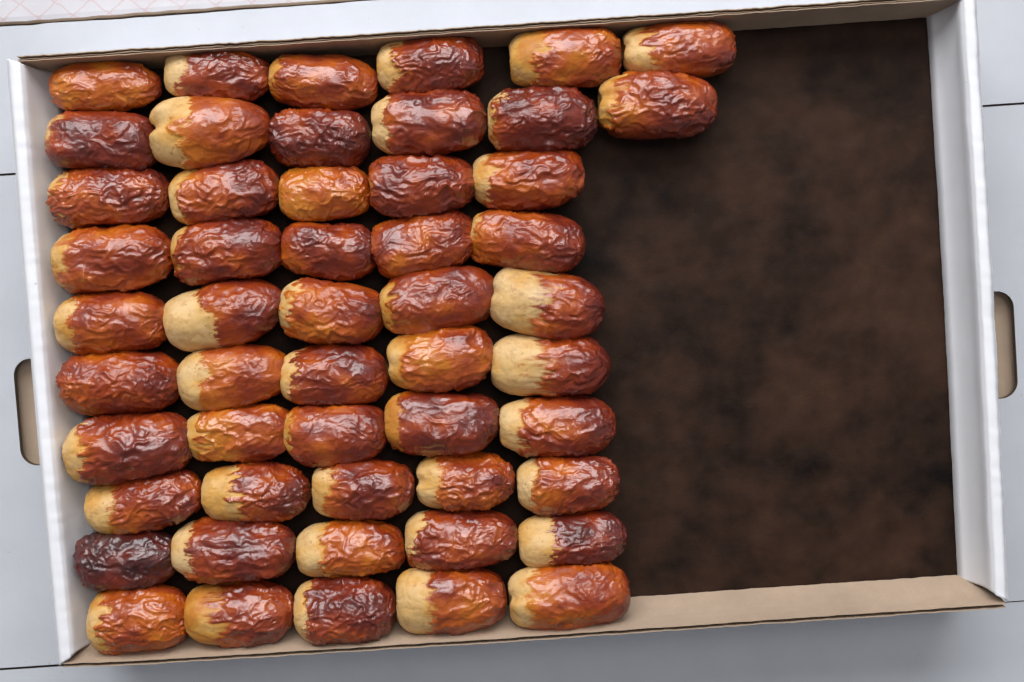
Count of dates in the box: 52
